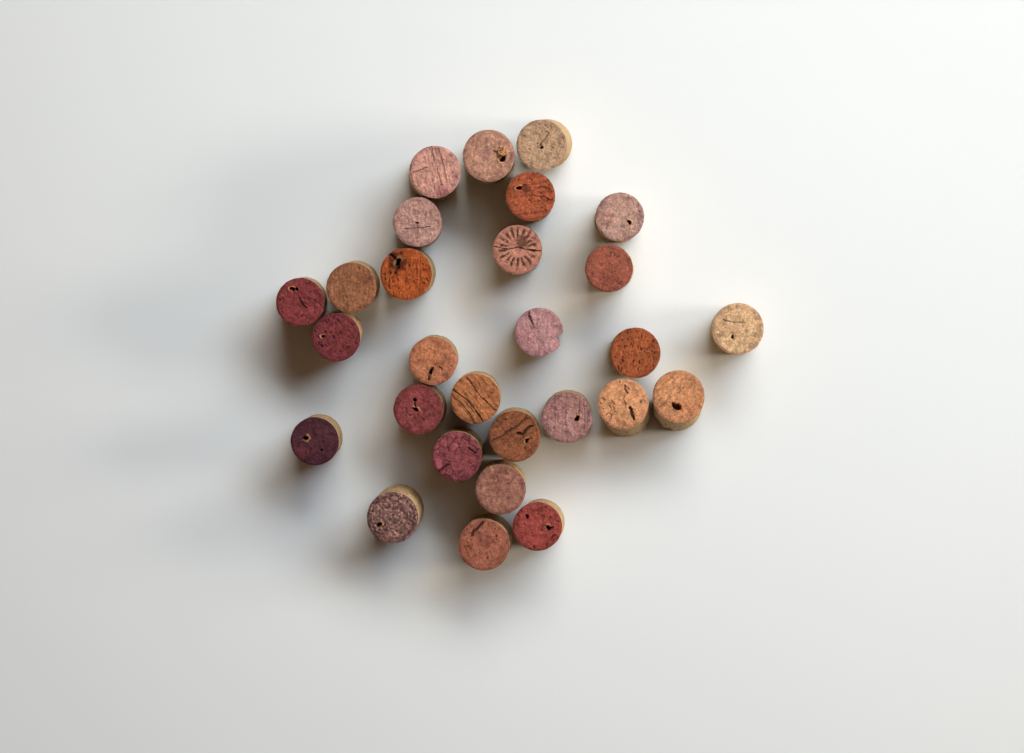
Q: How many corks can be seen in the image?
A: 28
